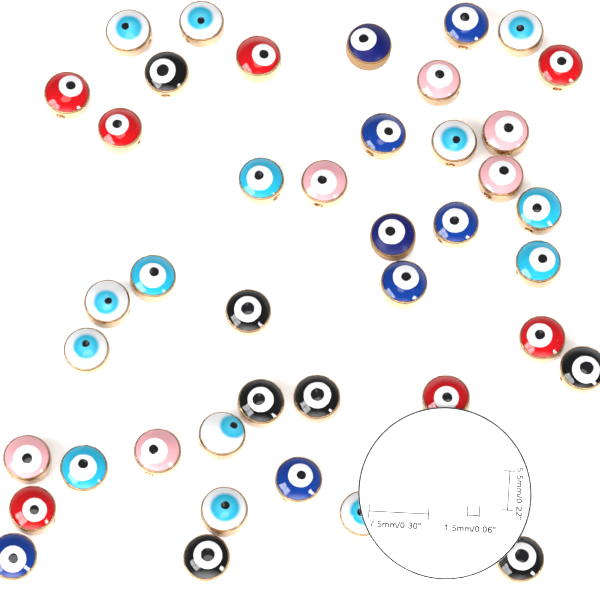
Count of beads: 42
